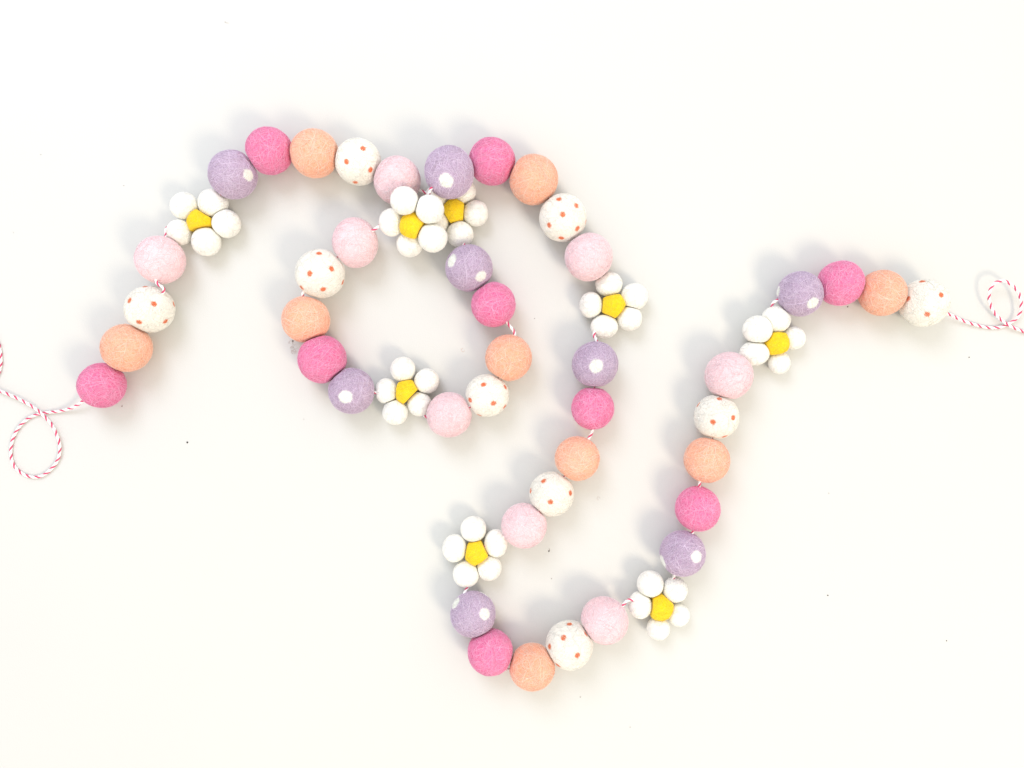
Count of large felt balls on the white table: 43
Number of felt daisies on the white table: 8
